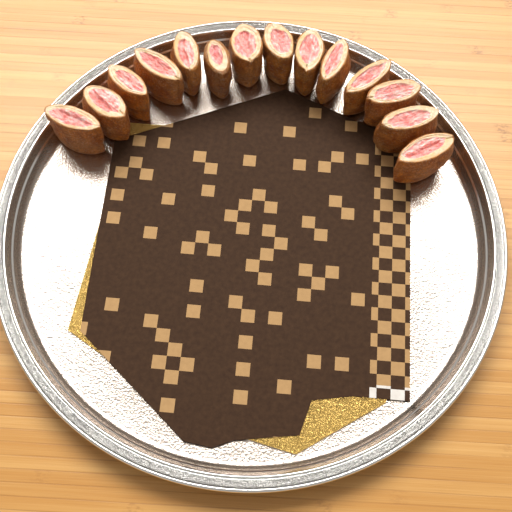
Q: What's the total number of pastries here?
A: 14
